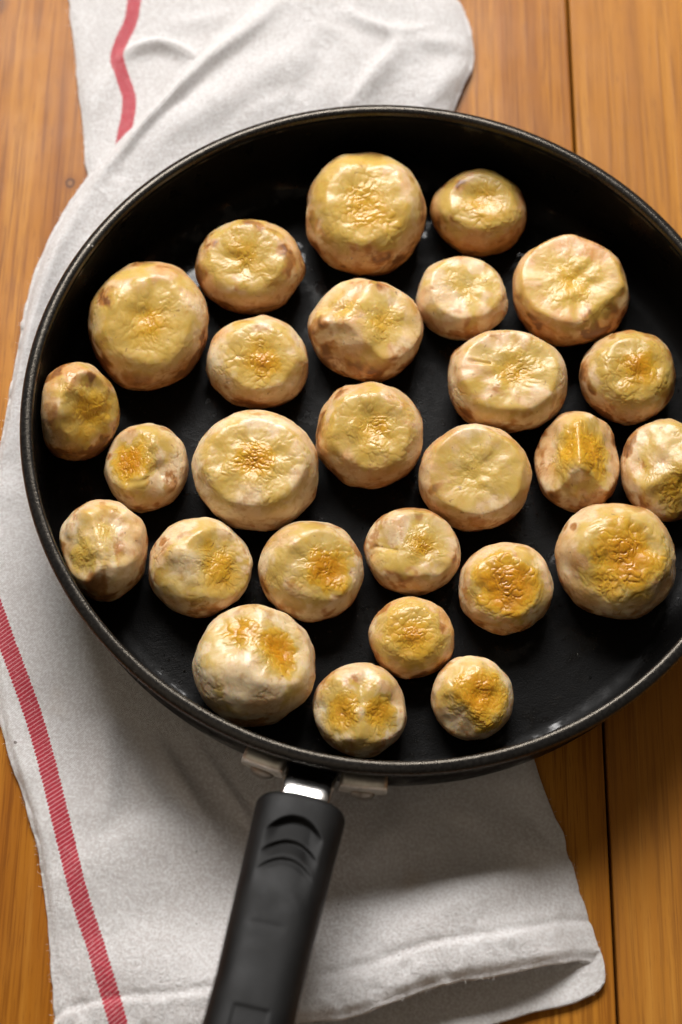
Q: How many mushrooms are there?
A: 27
